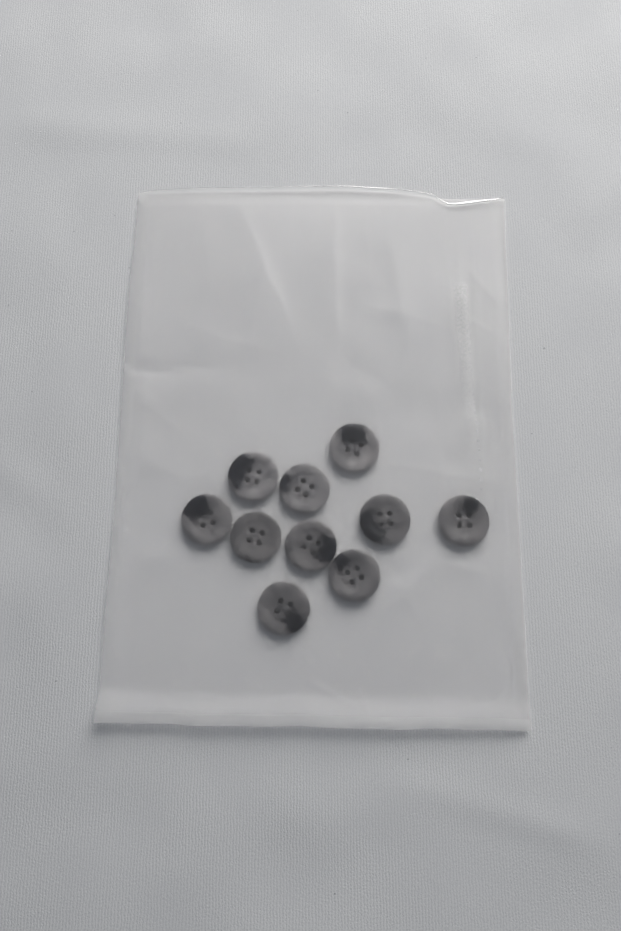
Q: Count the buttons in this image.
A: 10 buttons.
